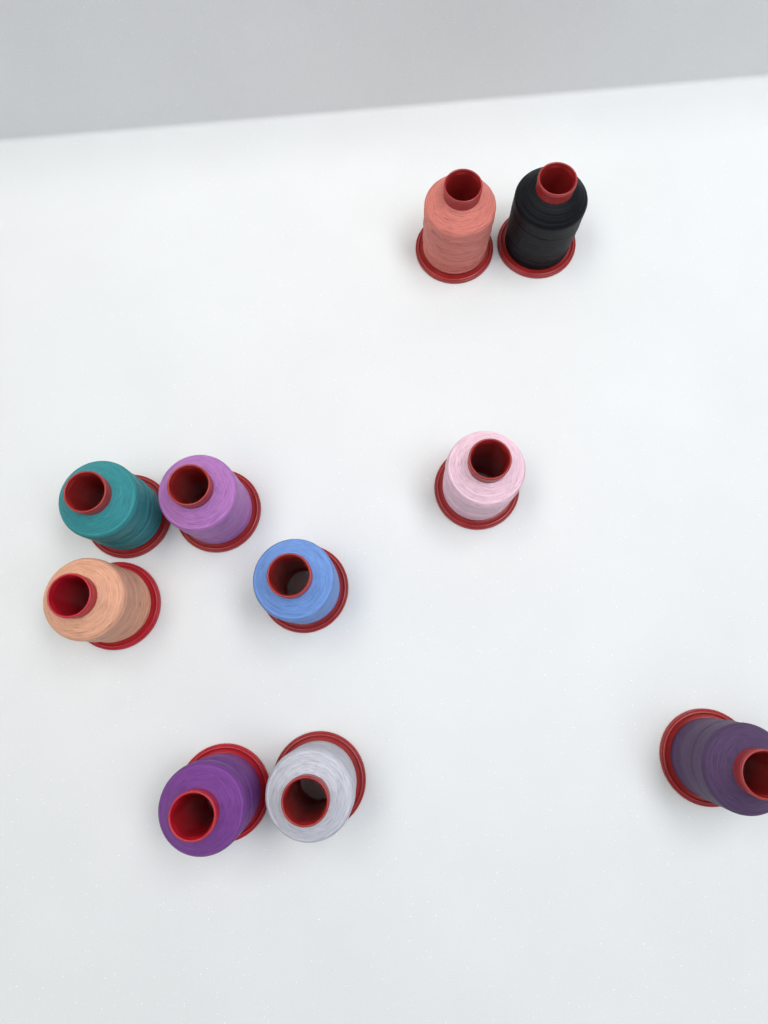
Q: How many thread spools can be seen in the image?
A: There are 10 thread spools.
